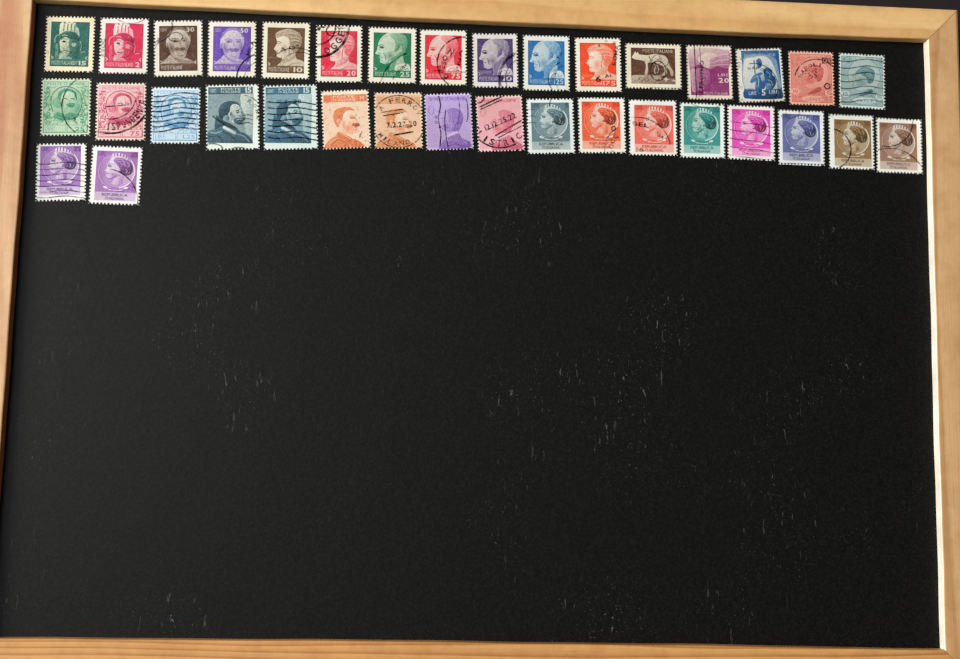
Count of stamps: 35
